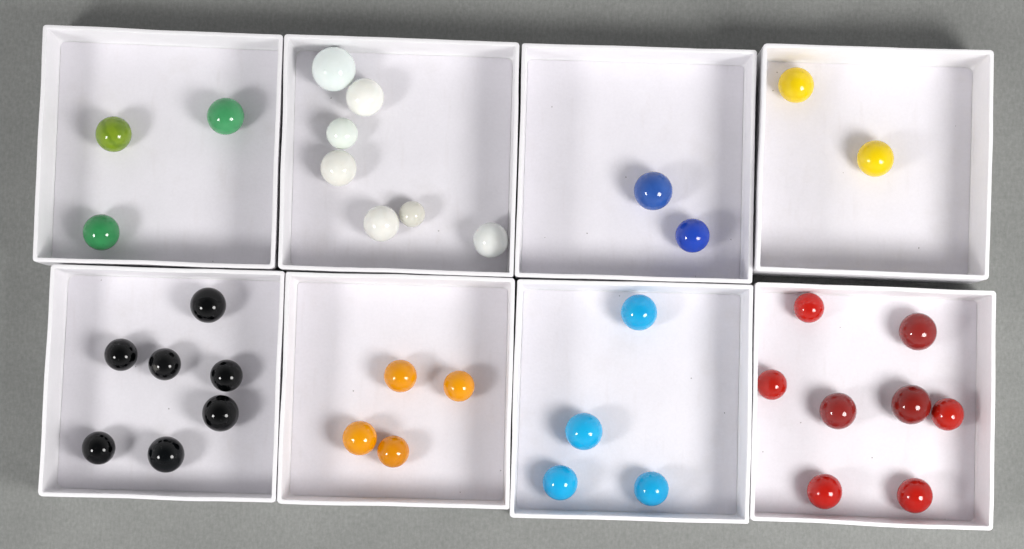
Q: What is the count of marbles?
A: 37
